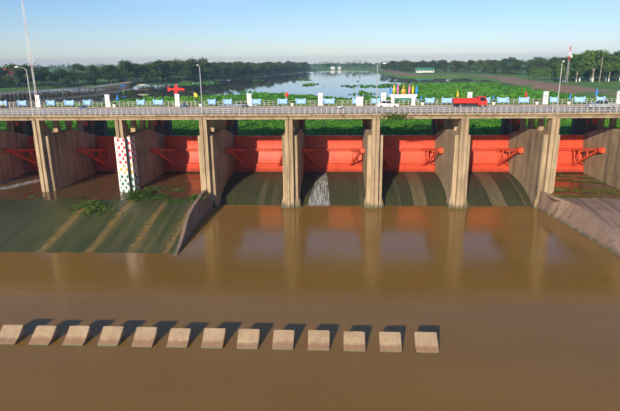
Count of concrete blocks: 13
